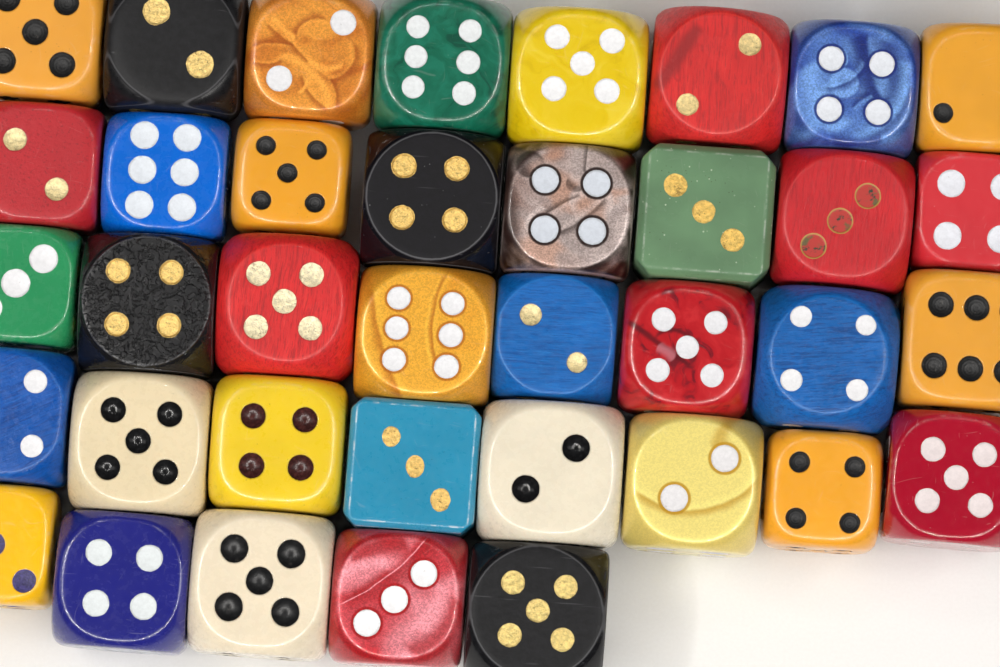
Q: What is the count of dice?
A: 37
